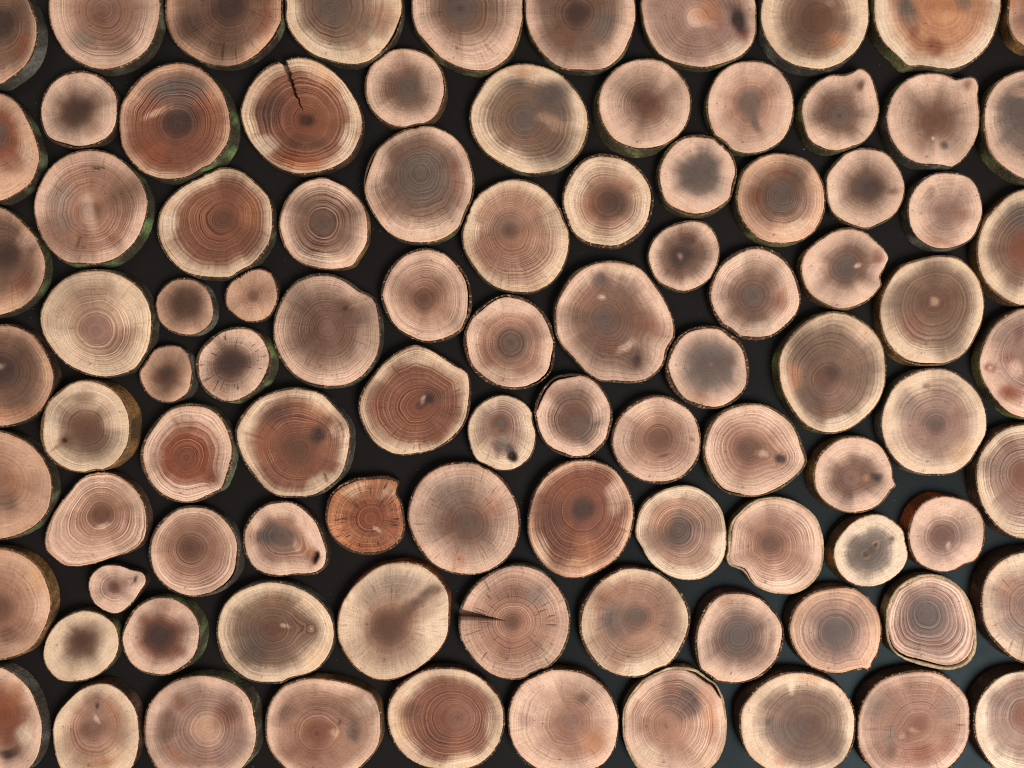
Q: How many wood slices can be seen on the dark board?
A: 94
